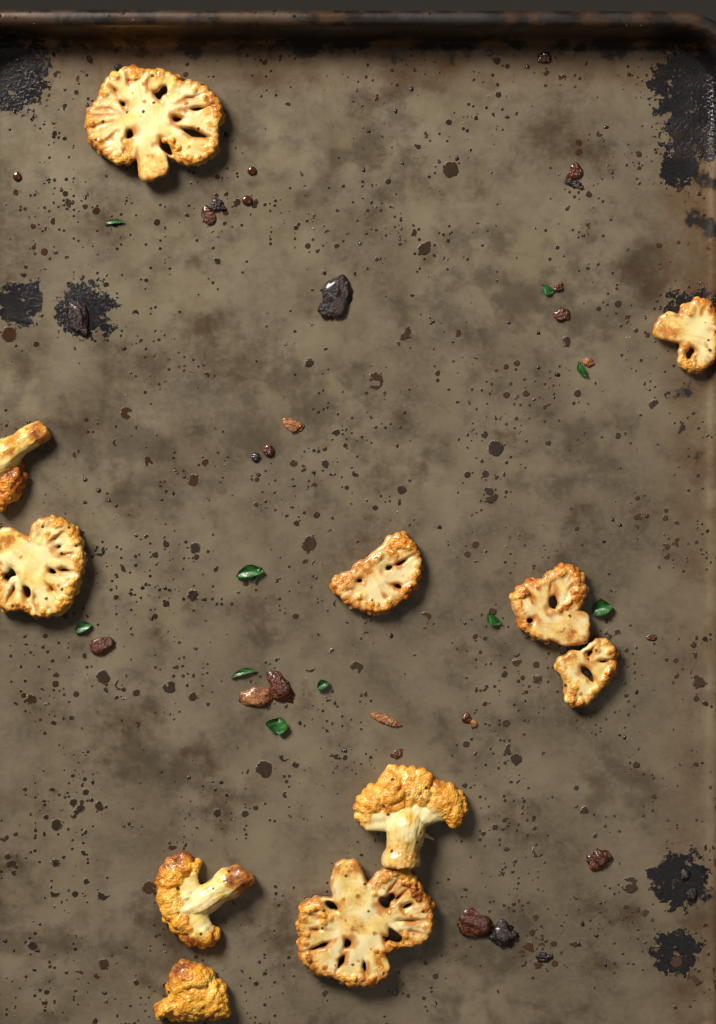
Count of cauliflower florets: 11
